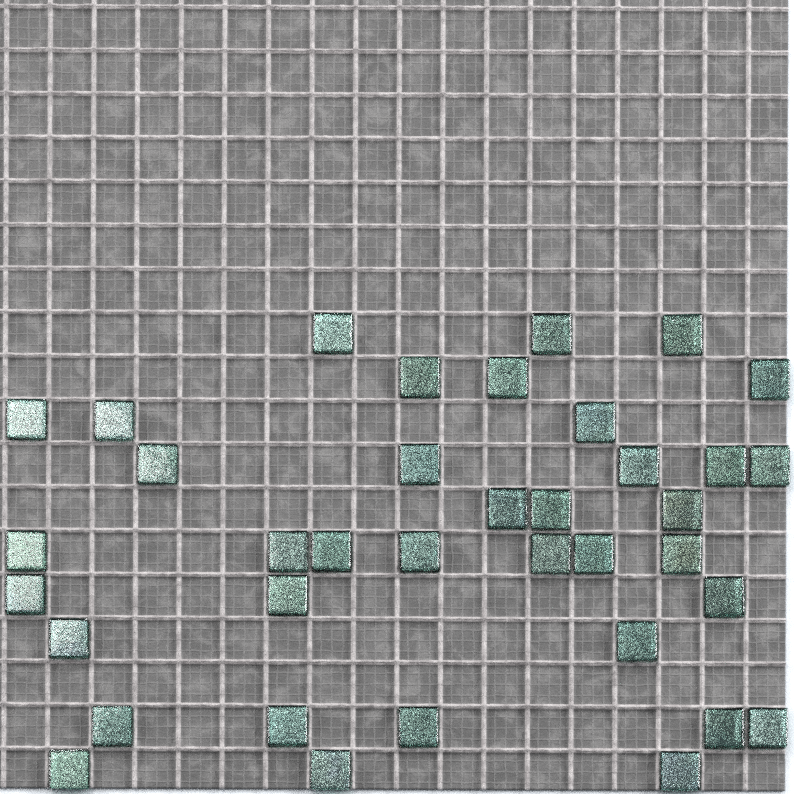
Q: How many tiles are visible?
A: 37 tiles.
